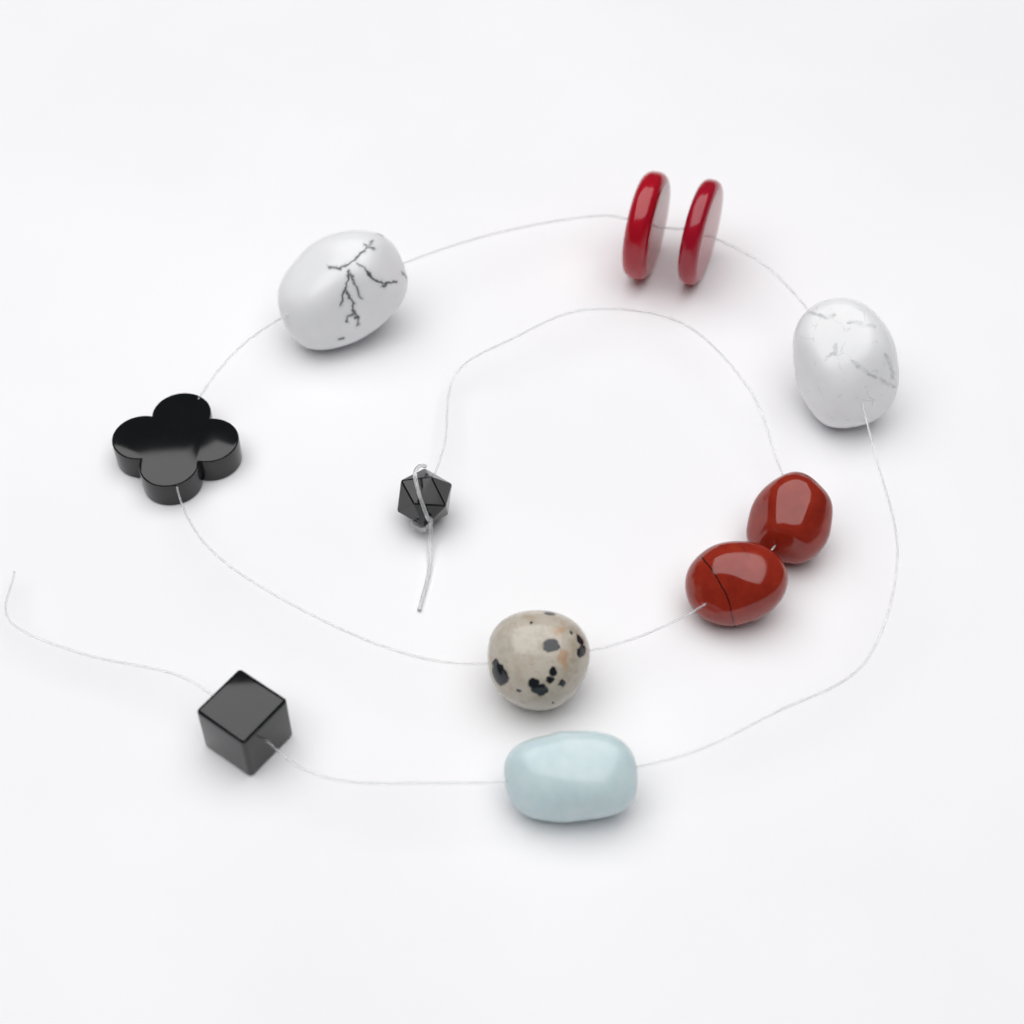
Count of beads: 11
